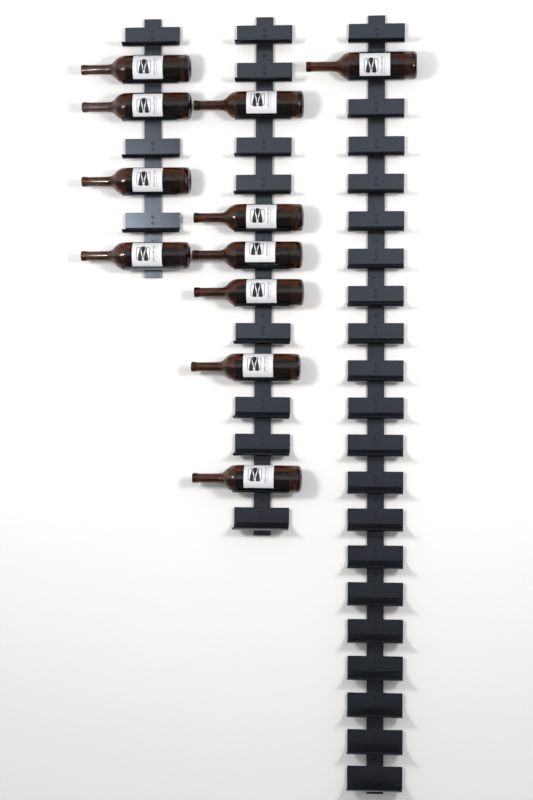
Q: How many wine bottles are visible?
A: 11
